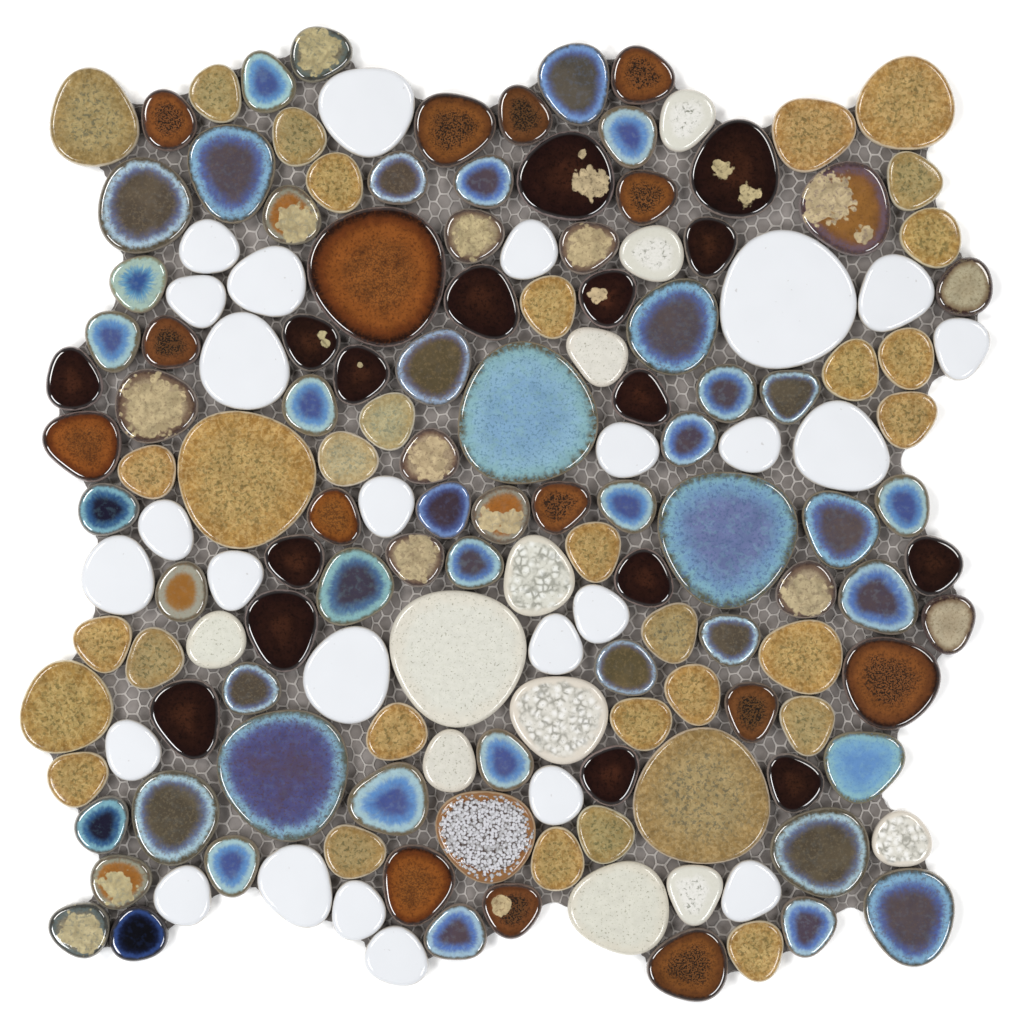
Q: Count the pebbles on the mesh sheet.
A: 156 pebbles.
